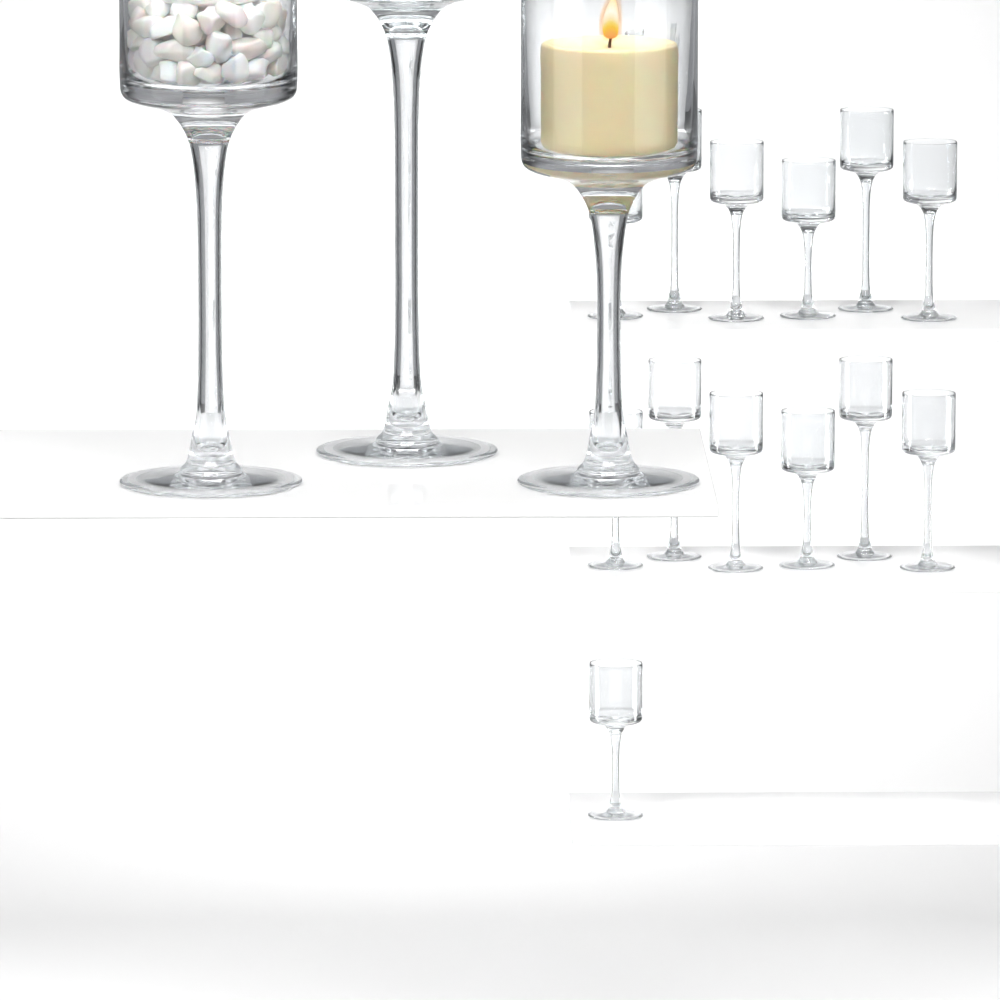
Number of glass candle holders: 16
